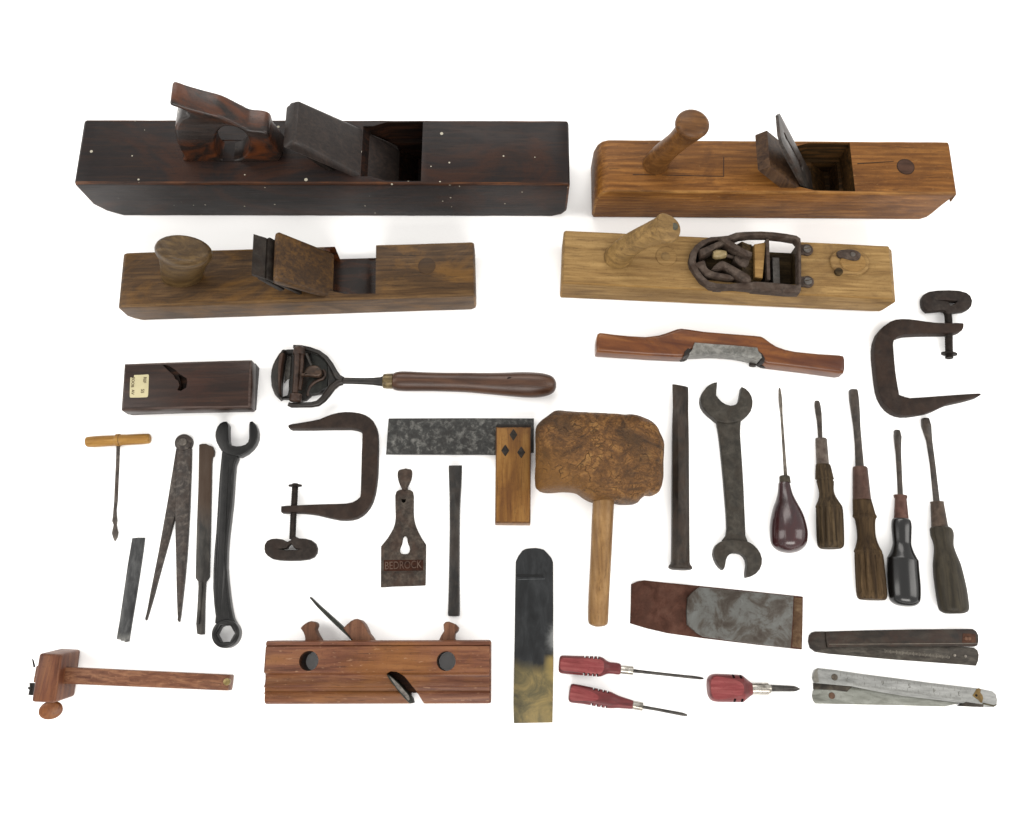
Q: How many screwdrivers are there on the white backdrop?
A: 7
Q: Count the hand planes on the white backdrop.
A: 5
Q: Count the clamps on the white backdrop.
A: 2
